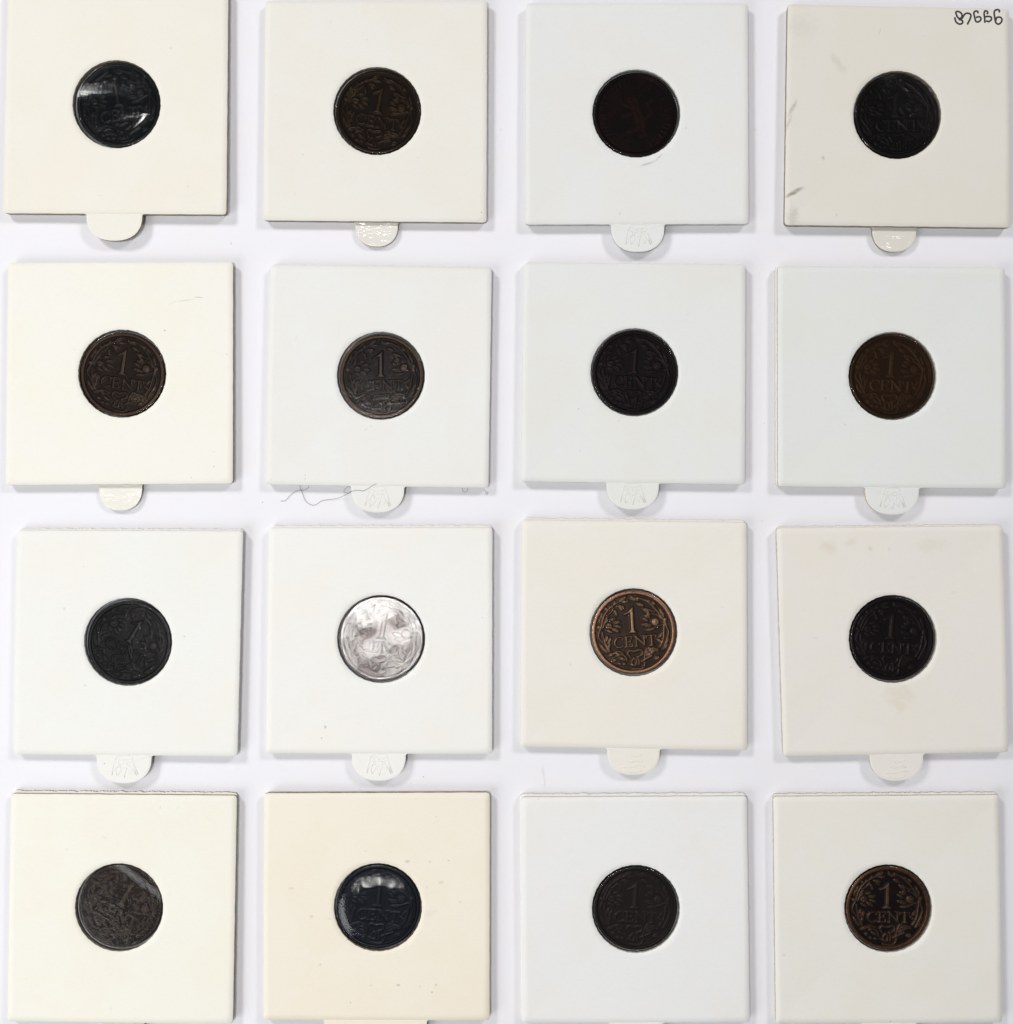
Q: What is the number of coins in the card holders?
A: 16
